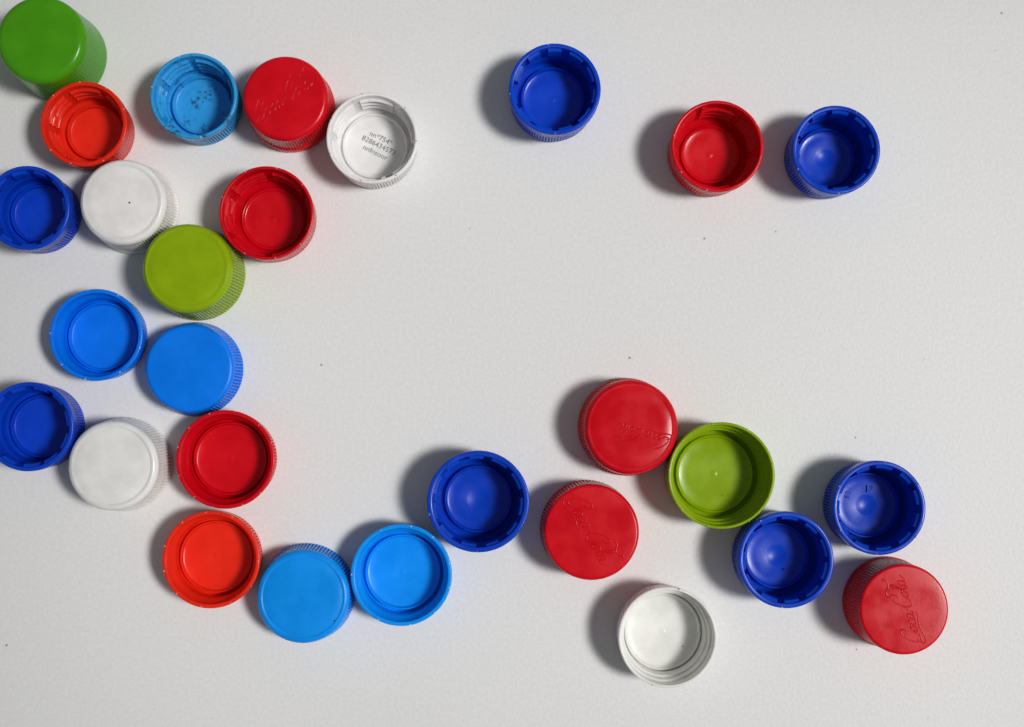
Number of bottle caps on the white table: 28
